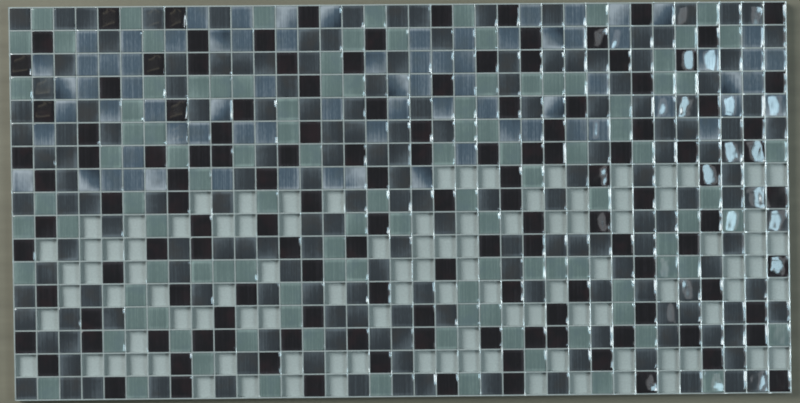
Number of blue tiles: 77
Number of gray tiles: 173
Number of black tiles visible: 133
